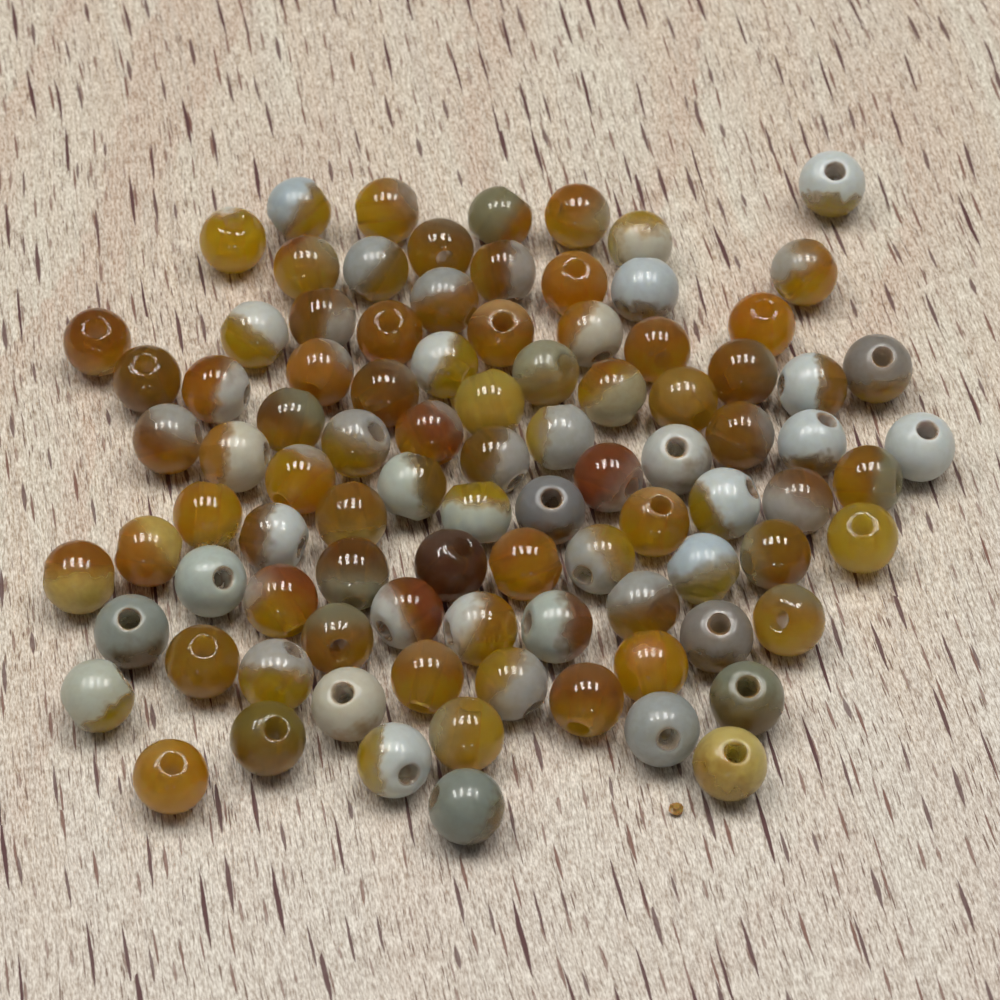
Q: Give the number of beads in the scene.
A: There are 93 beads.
